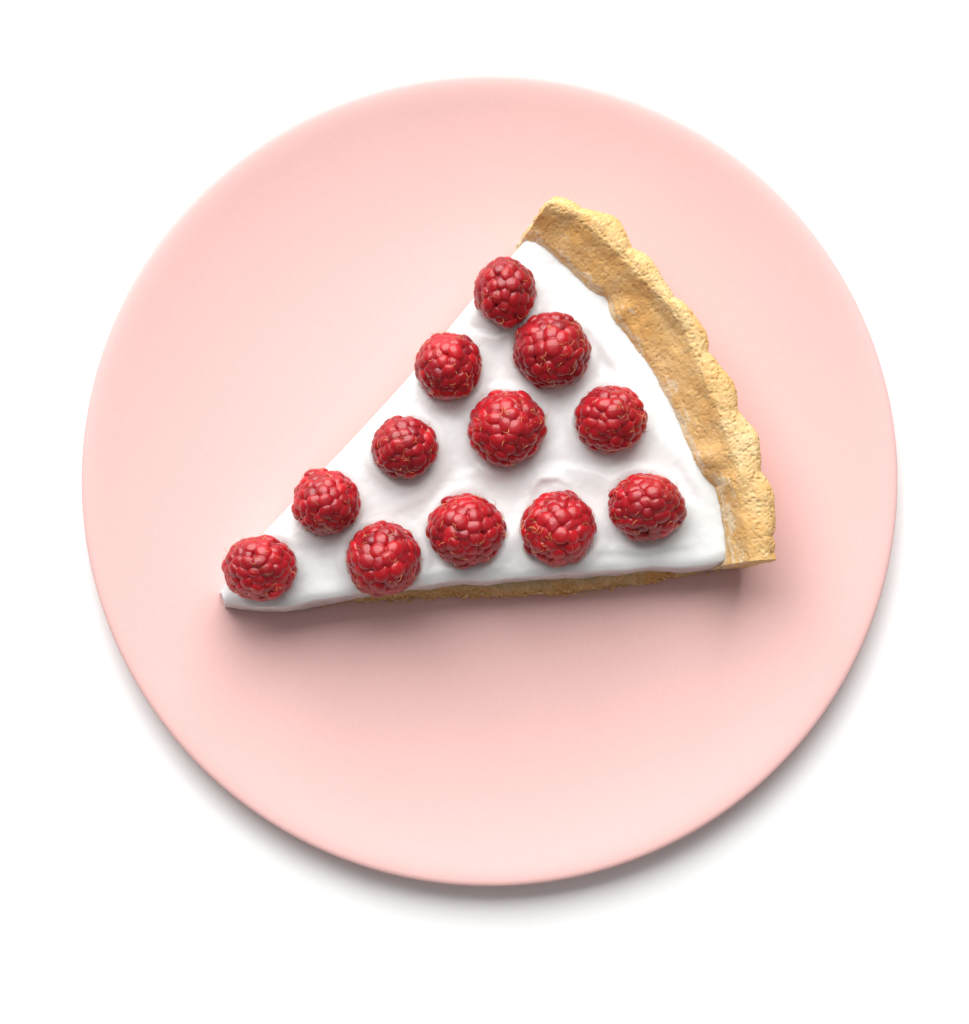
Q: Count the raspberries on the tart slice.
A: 12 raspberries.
